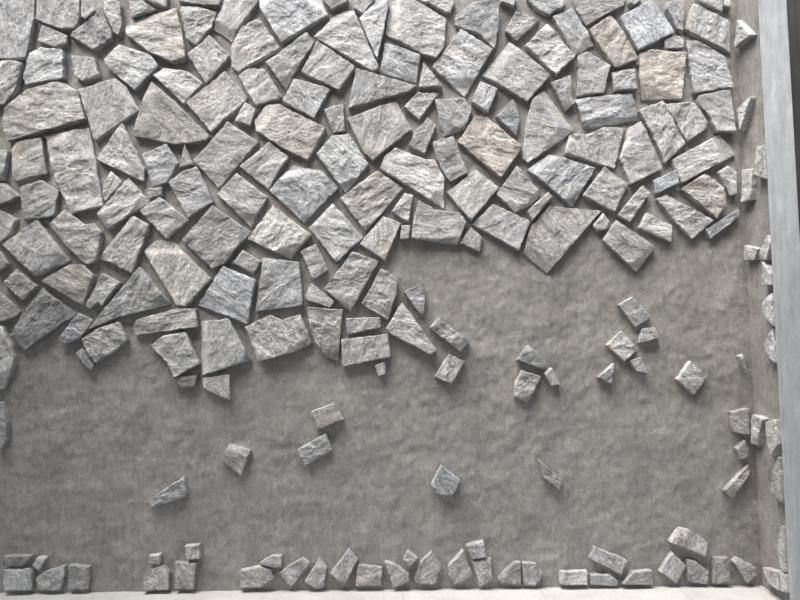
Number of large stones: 100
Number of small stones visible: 126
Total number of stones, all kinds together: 226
